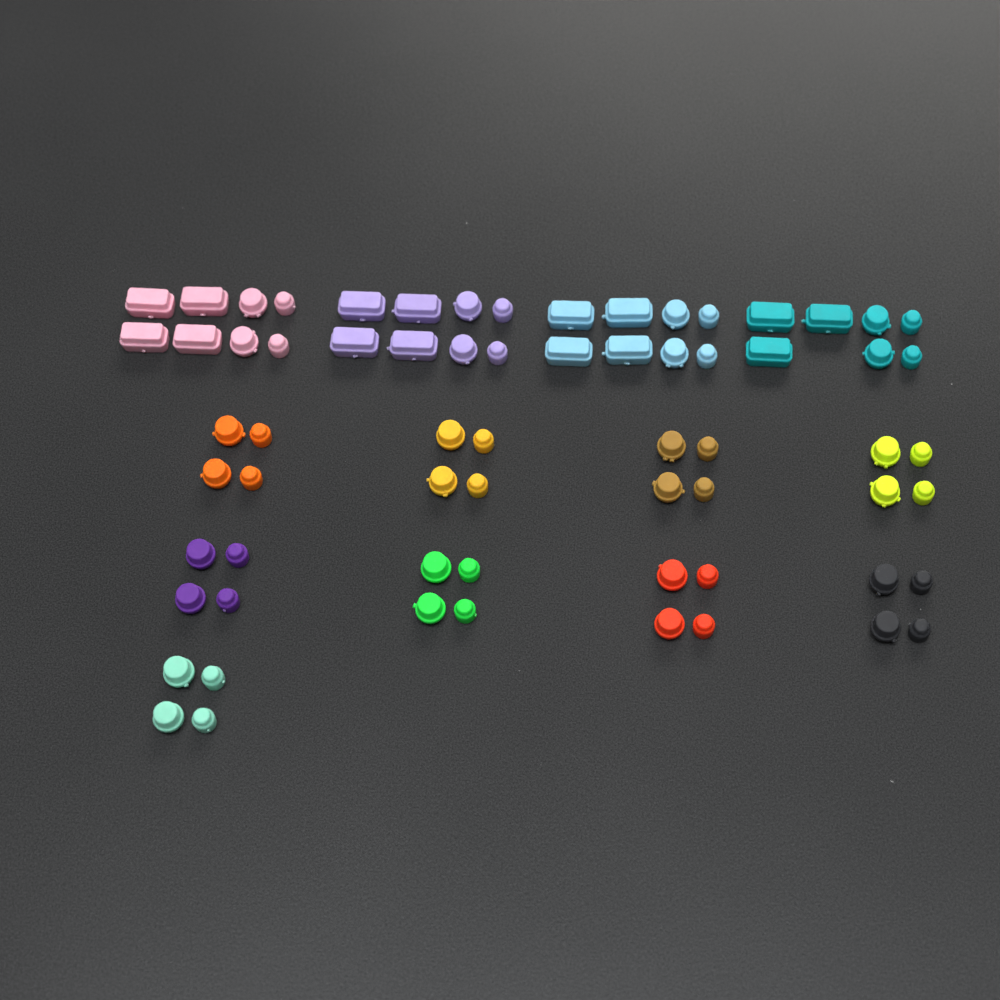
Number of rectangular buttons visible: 15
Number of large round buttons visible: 26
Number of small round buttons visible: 26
